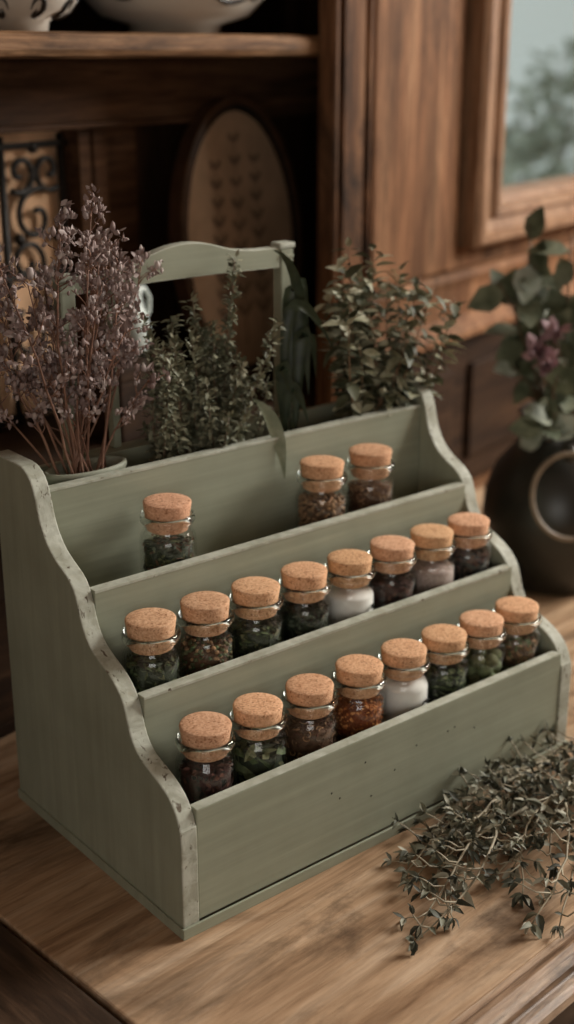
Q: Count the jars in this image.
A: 19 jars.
